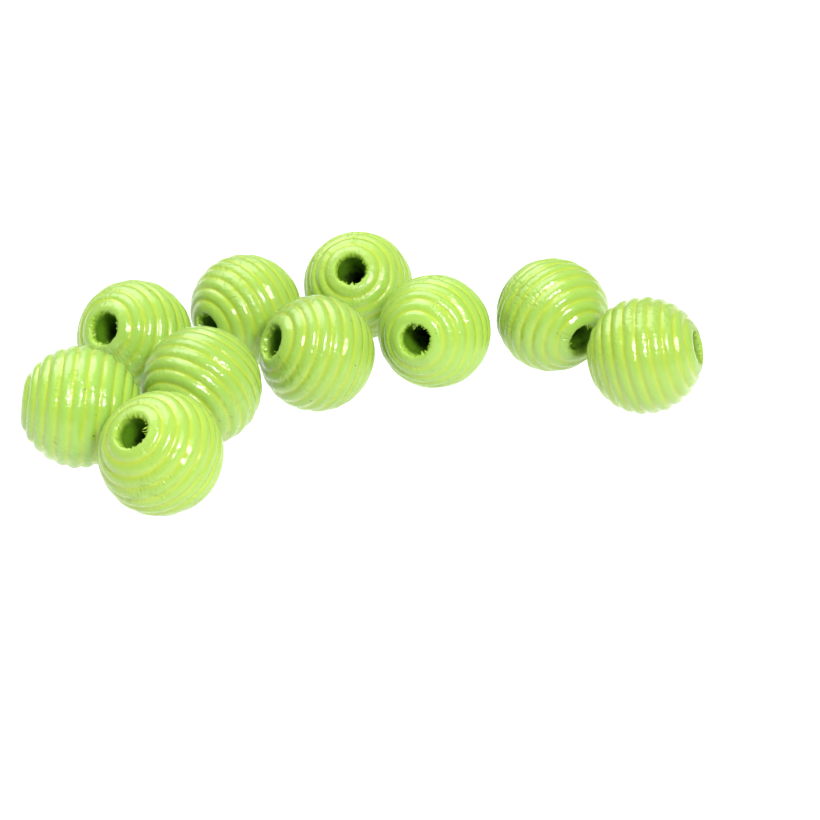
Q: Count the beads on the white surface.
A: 10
